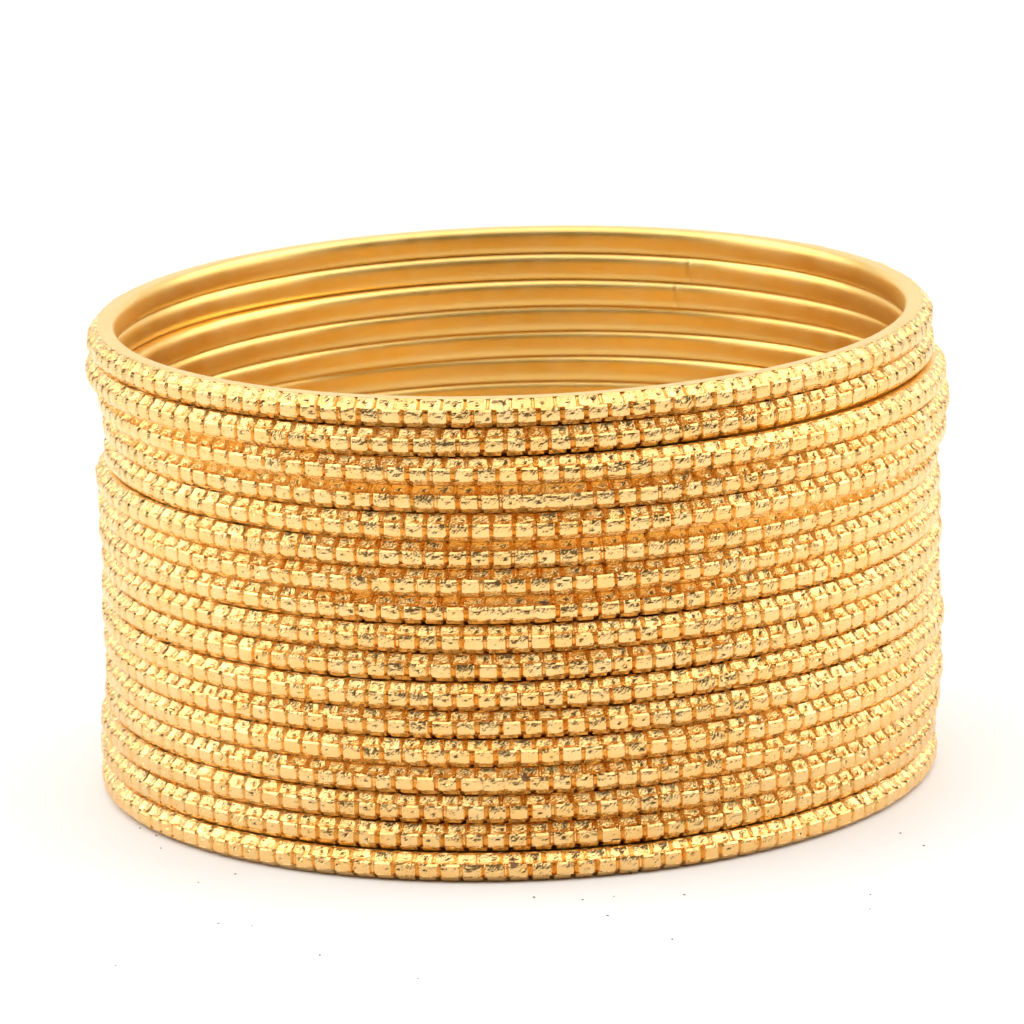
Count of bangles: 17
